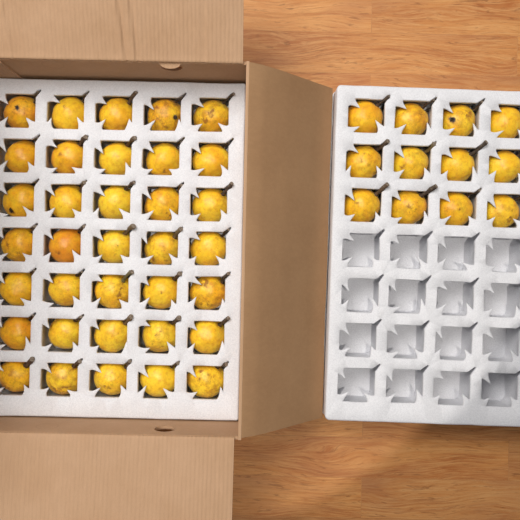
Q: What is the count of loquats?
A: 47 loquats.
